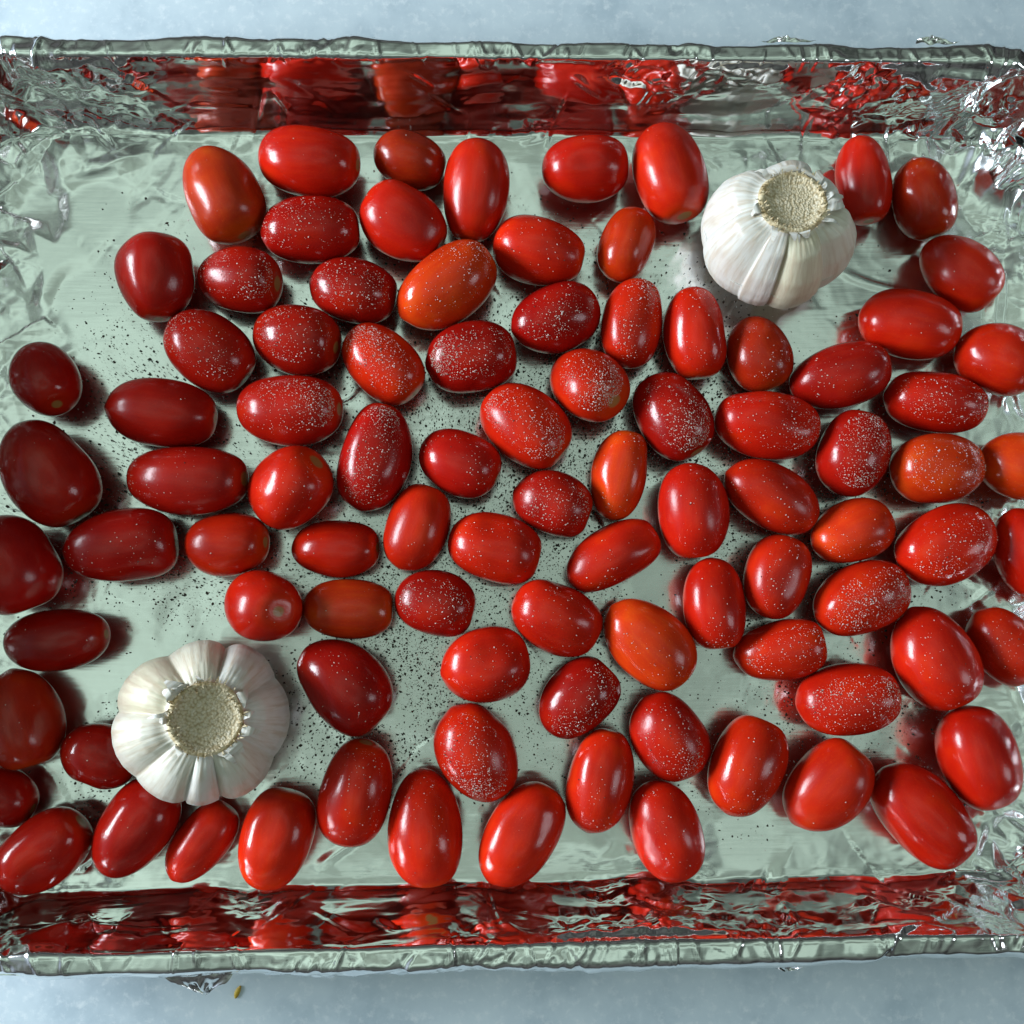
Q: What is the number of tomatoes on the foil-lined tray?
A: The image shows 92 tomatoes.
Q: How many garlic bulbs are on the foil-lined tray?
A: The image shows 2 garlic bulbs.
